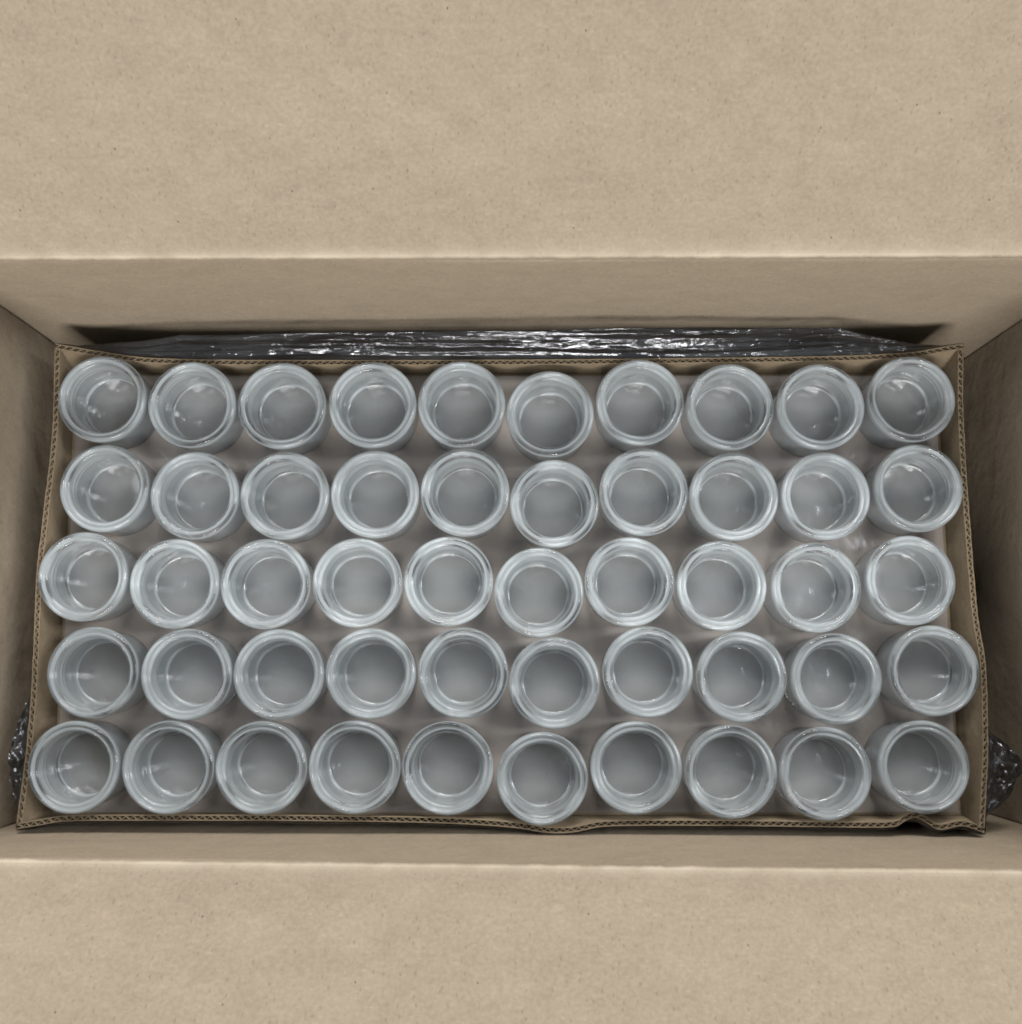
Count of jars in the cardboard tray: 50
